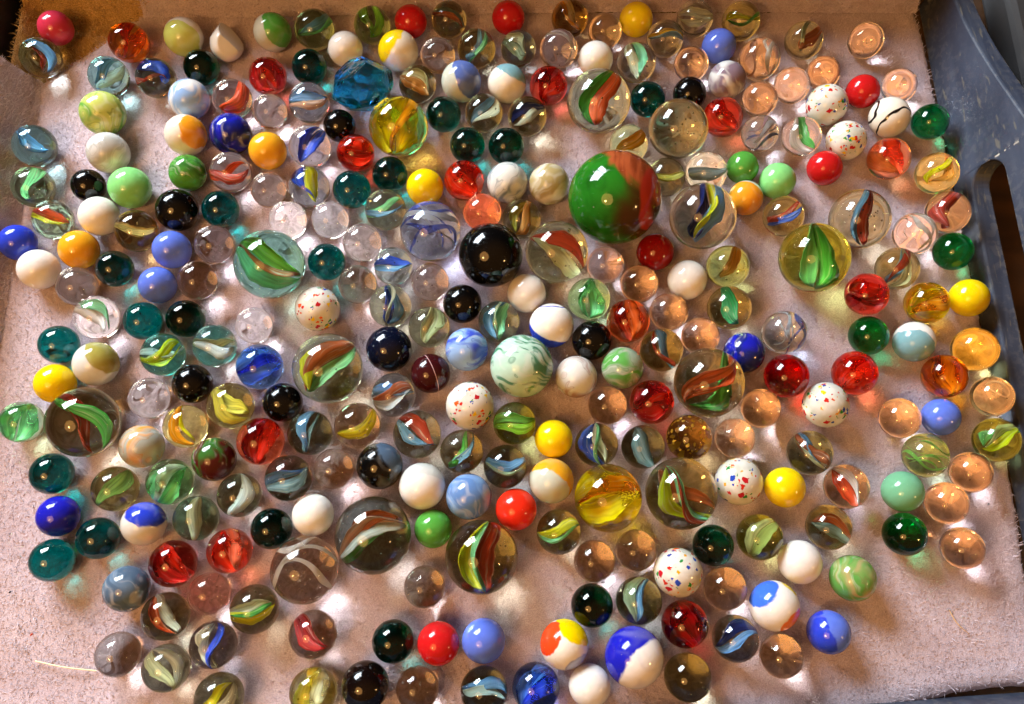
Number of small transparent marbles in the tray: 176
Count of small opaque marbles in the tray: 90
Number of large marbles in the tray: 21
